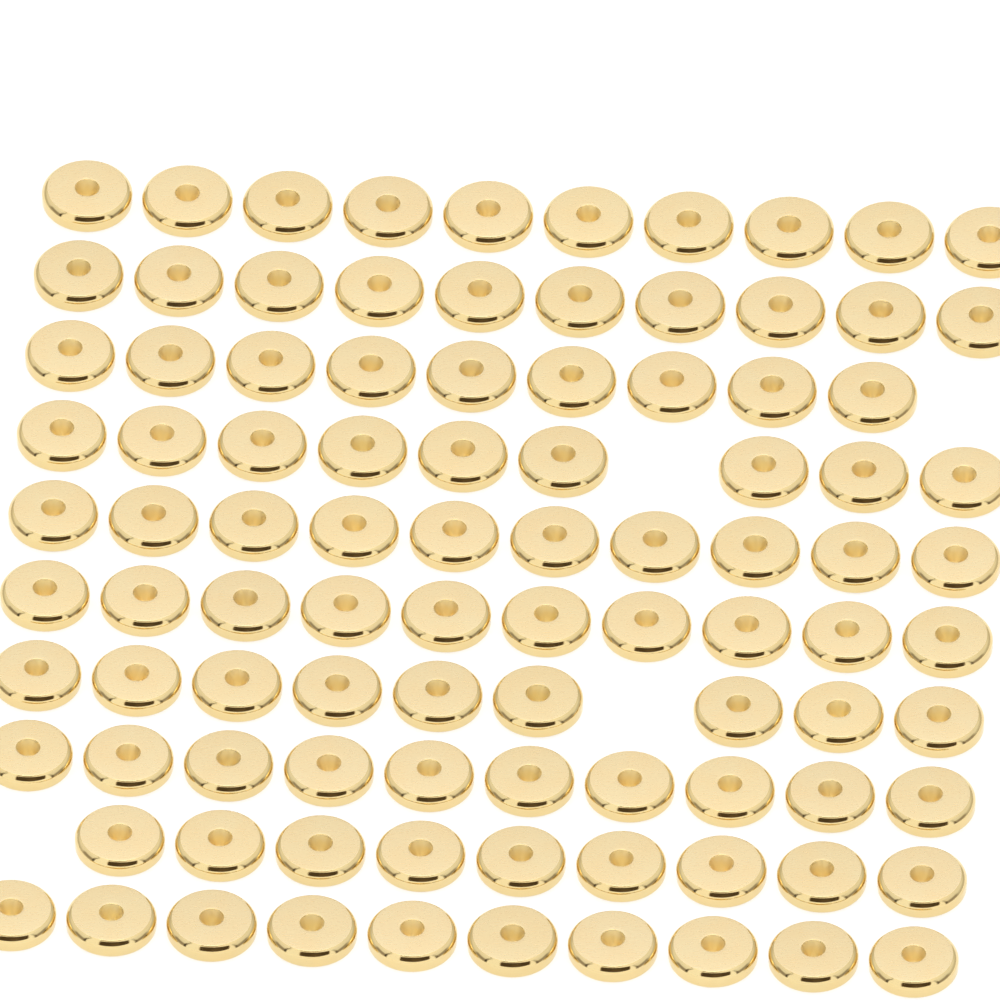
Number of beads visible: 96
